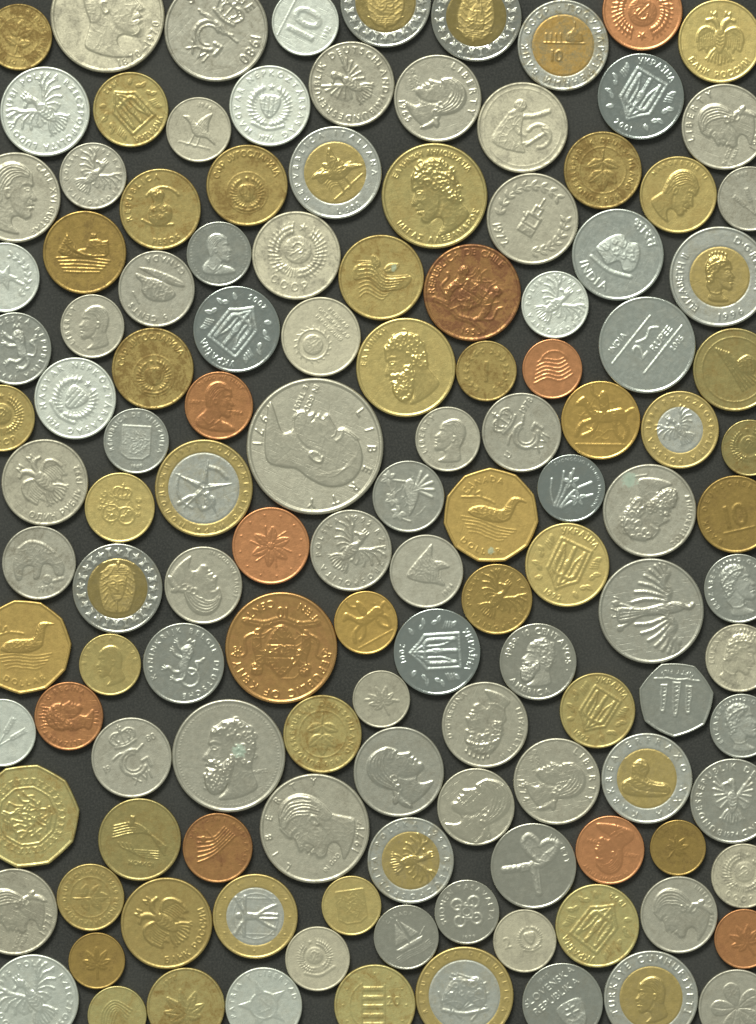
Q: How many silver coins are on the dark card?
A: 69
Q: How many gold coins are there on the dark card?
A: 38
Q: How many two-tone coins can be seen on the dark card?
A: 13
